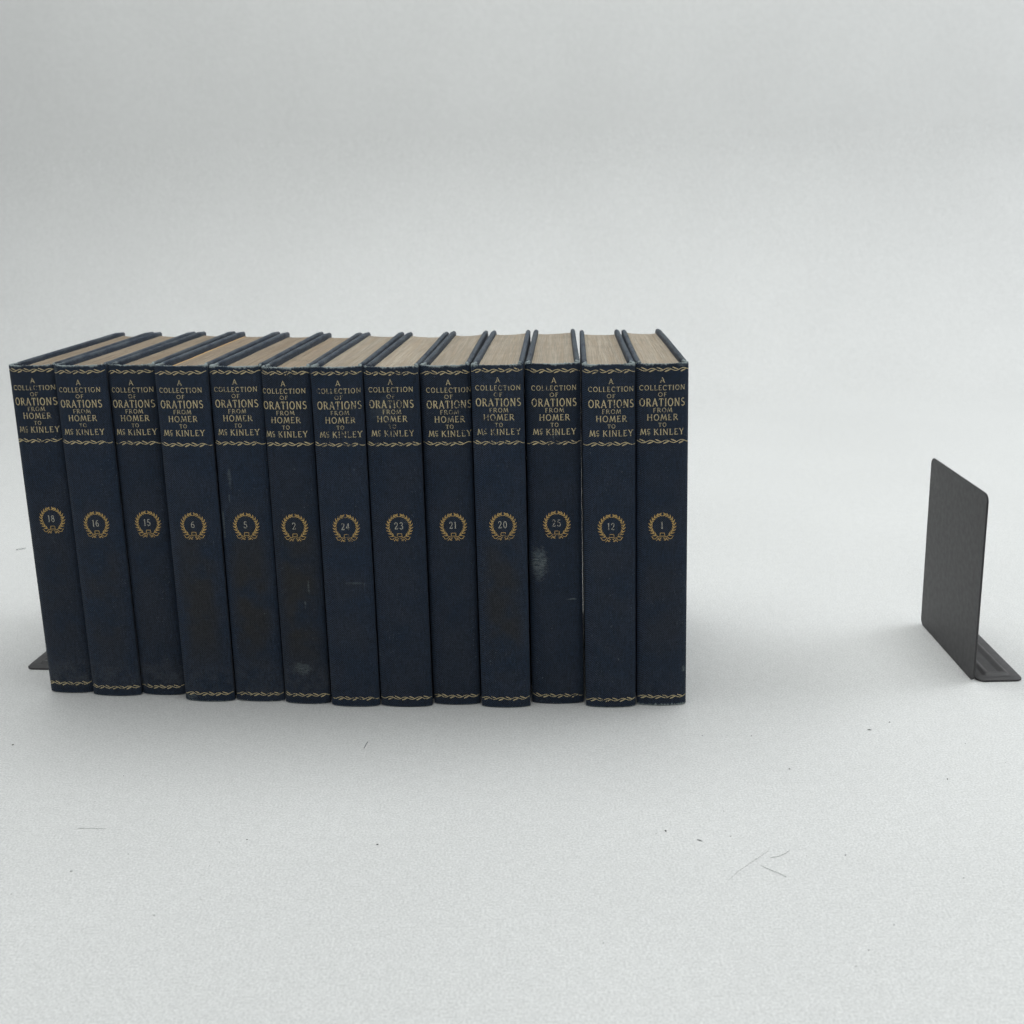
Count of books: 13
